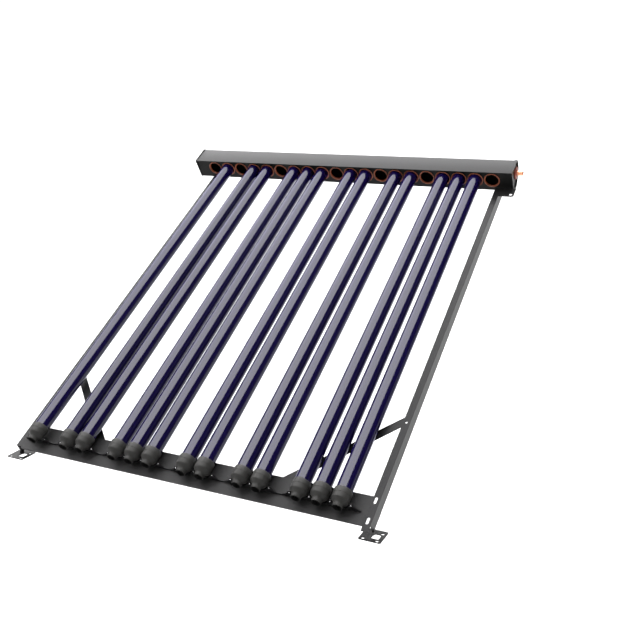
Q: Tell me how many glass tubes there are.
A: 13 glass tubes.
